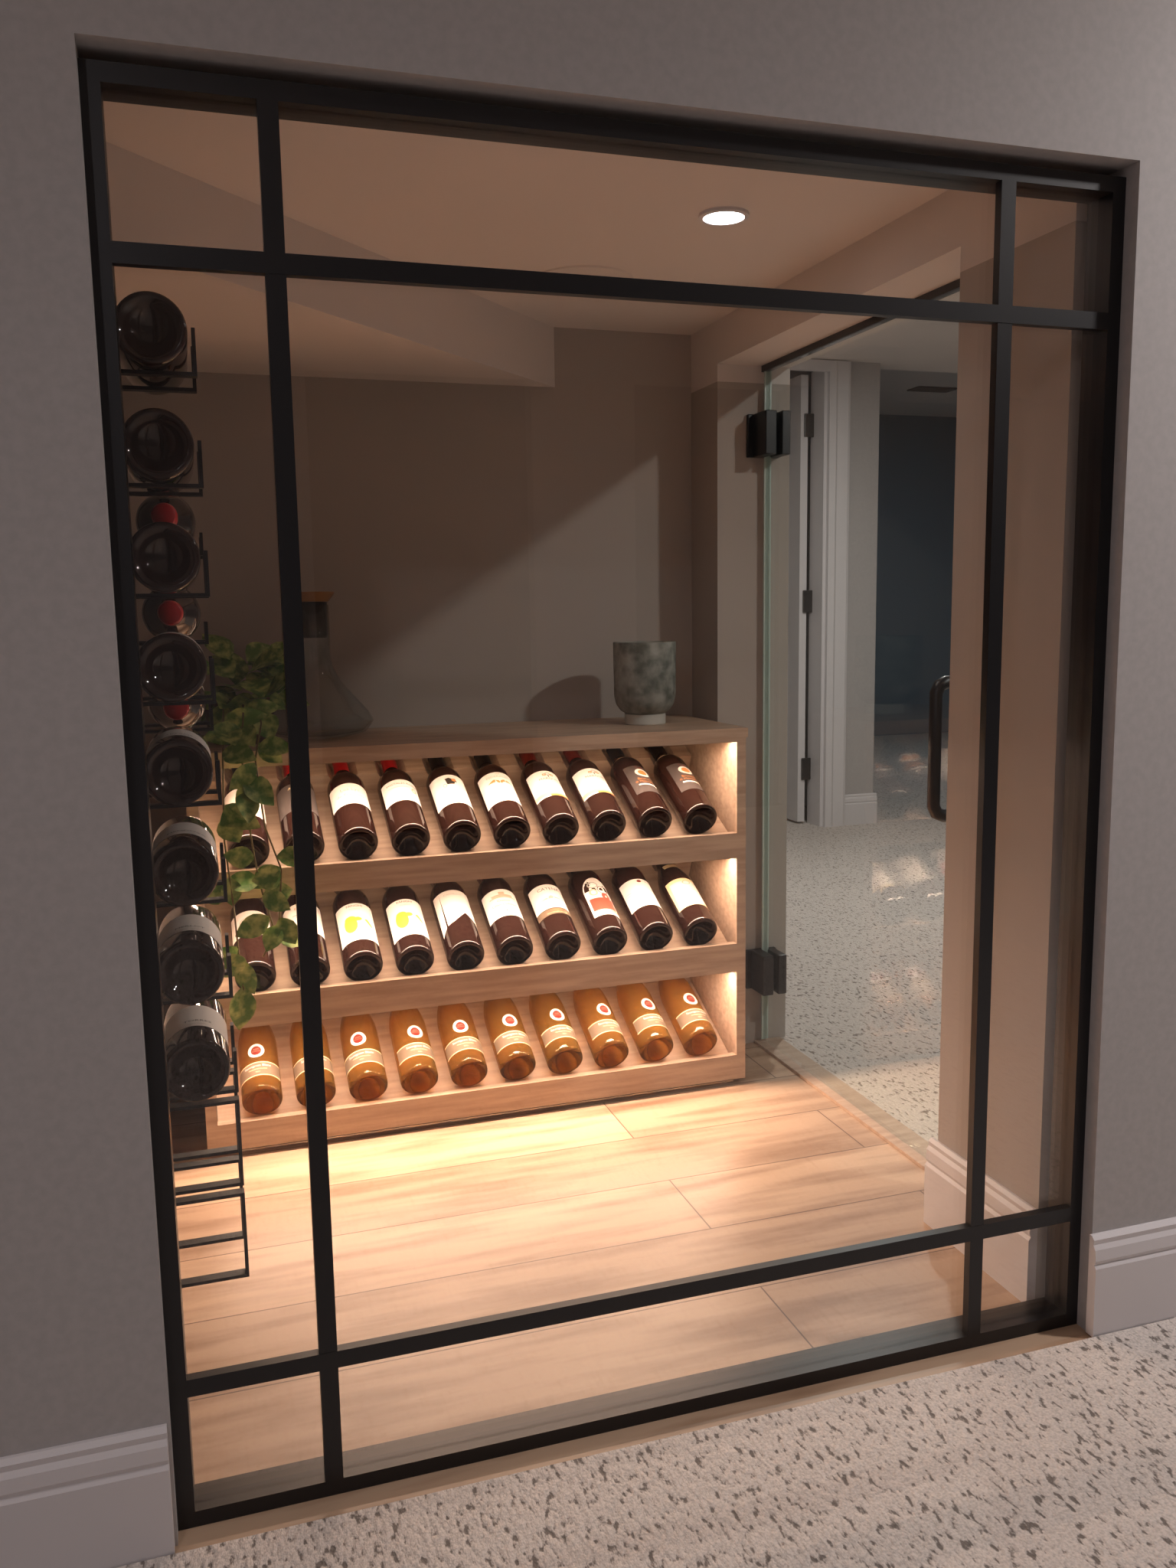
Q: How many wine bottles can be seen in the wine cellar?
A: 41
